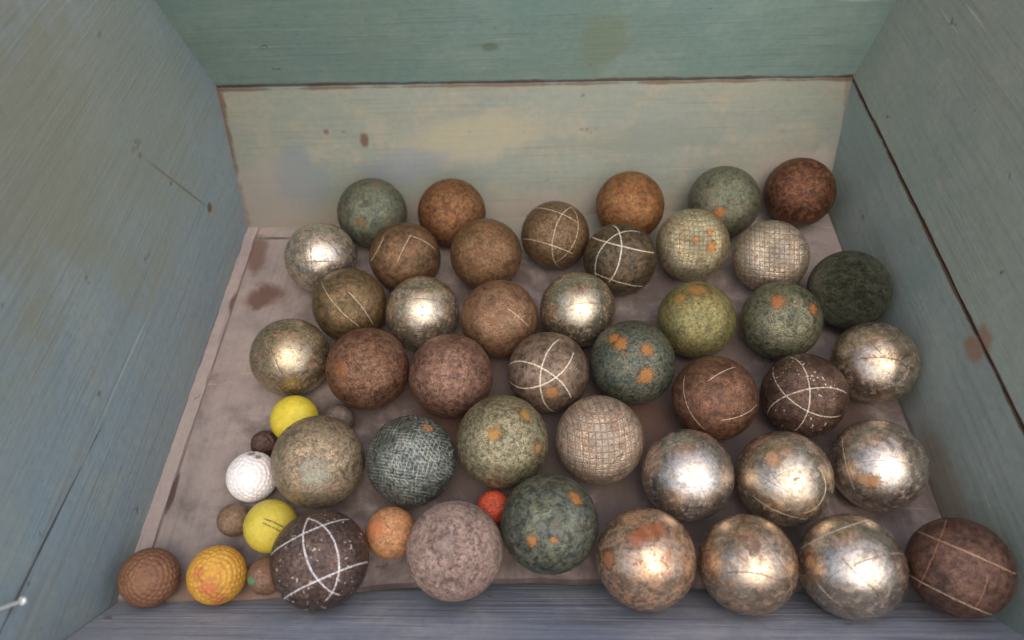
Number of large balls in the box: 41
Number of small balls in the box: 11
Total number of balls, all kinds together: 52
